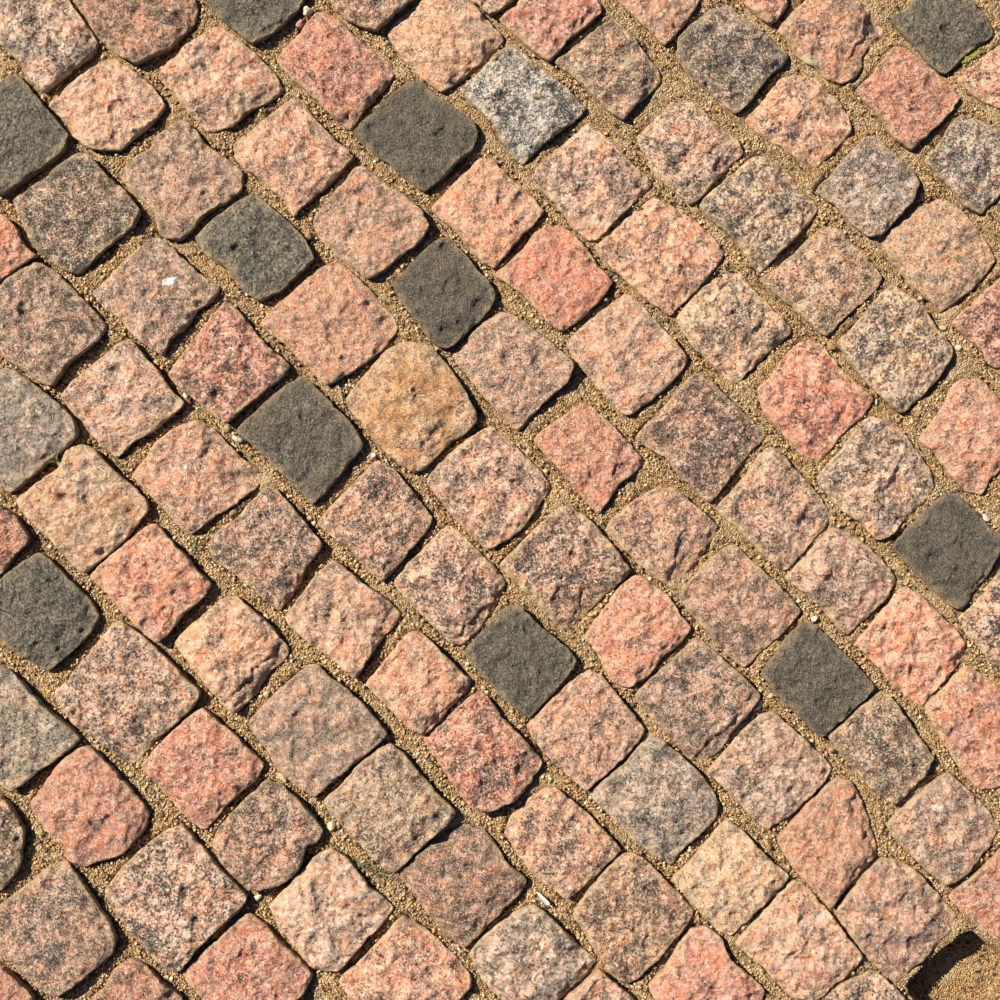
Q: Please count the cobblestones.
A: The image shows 115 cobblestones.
